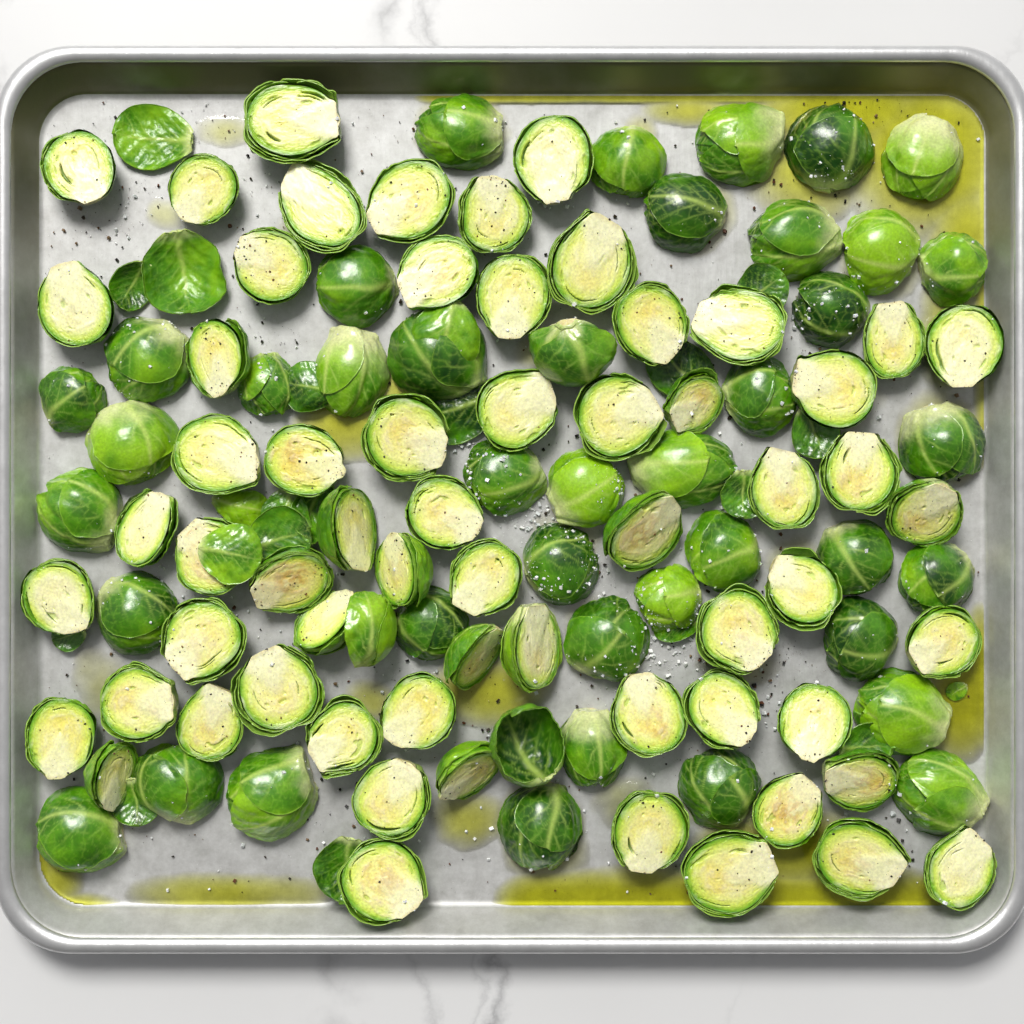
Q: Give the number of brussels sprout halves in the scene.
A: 104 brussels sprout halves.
